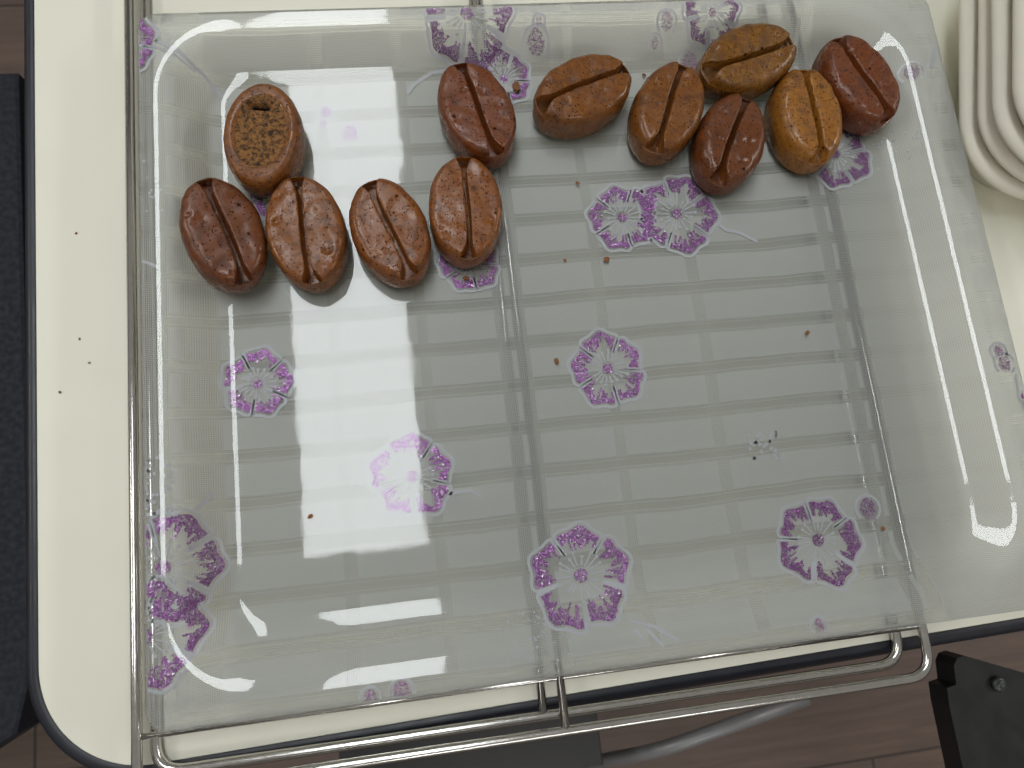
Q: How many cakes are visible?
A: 12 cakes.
